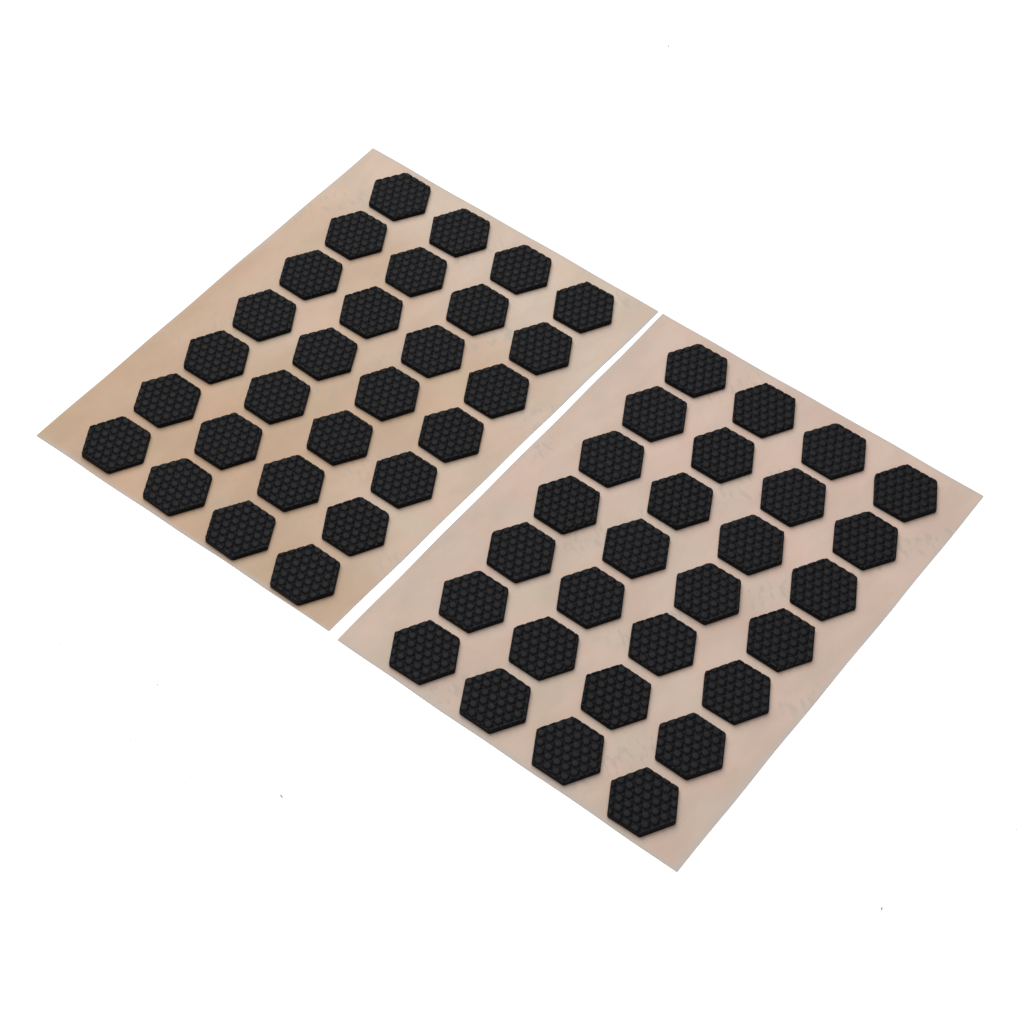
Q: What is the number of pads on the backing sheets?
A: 56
